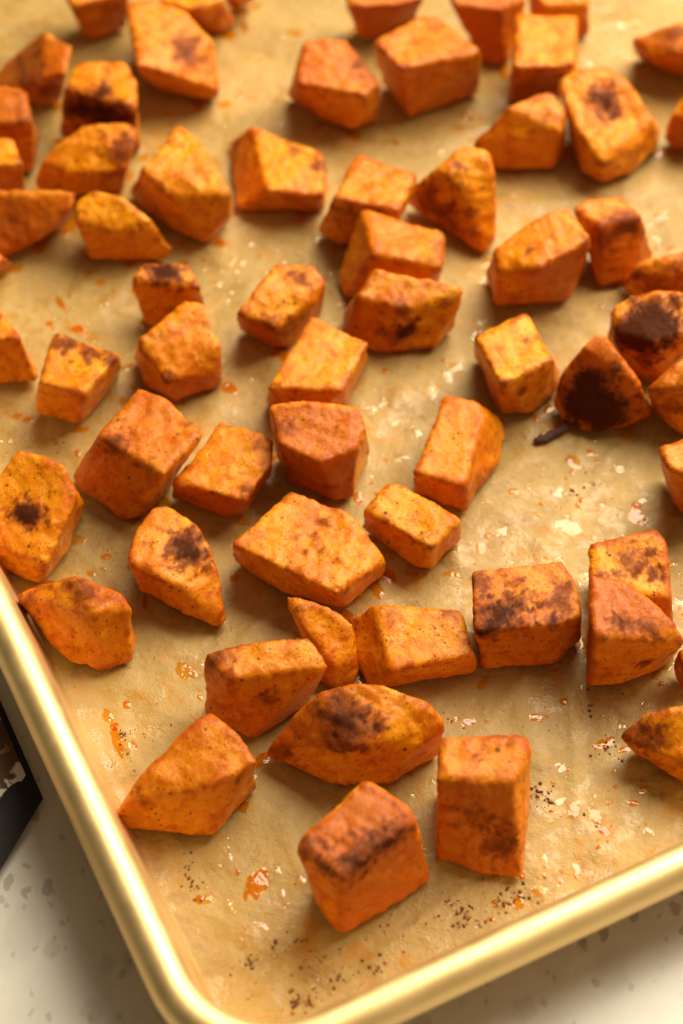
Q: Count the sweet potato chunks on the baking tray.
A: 63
